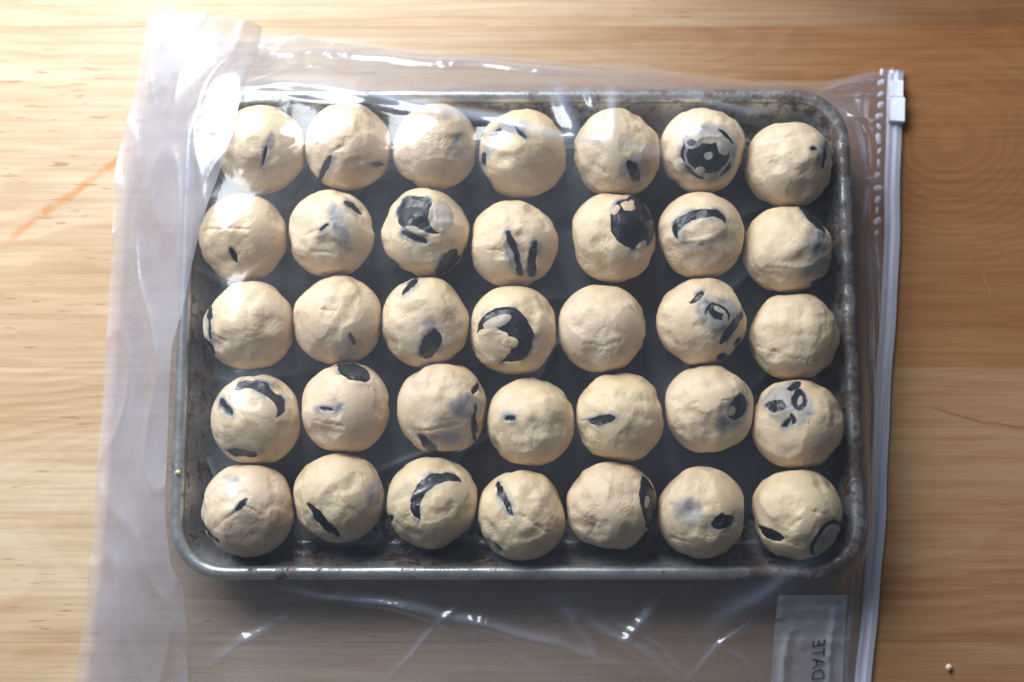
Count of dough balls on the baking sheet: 35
